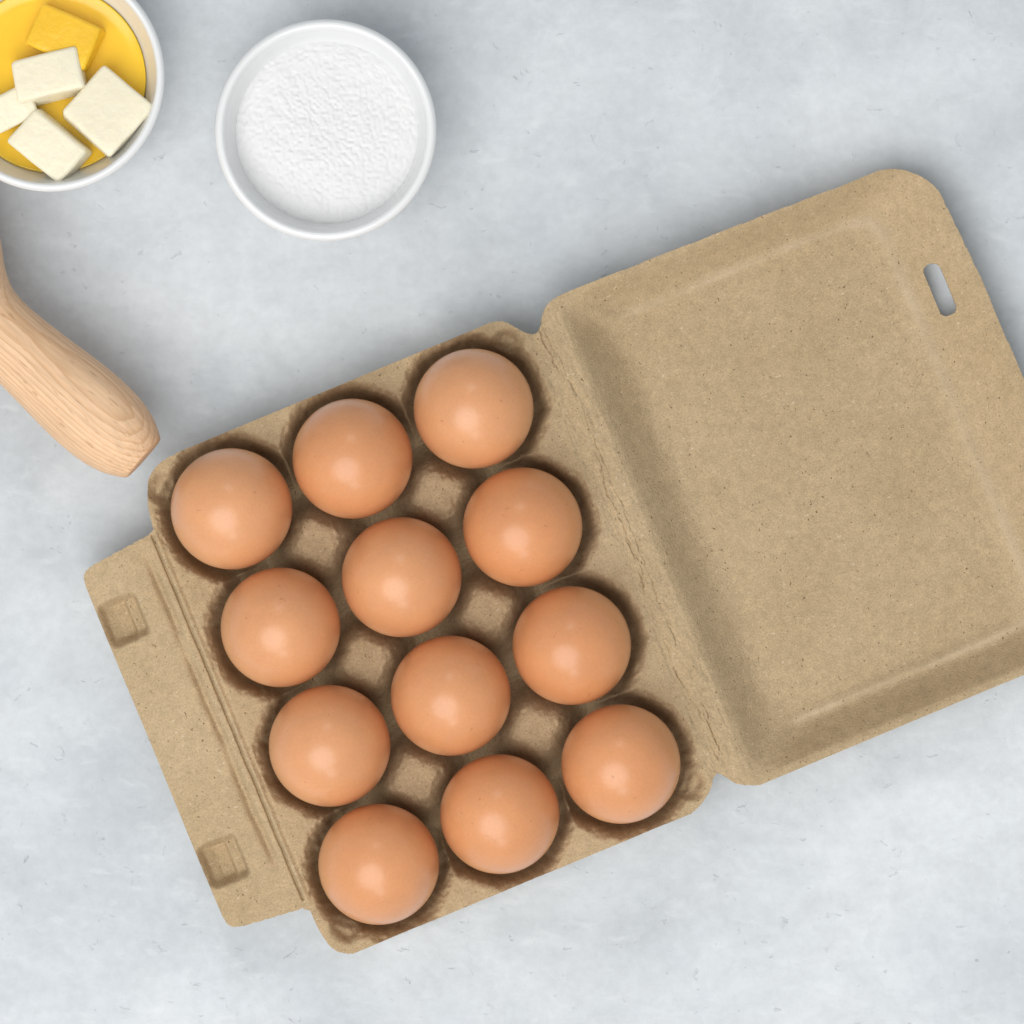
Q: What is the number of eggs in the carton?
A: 12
